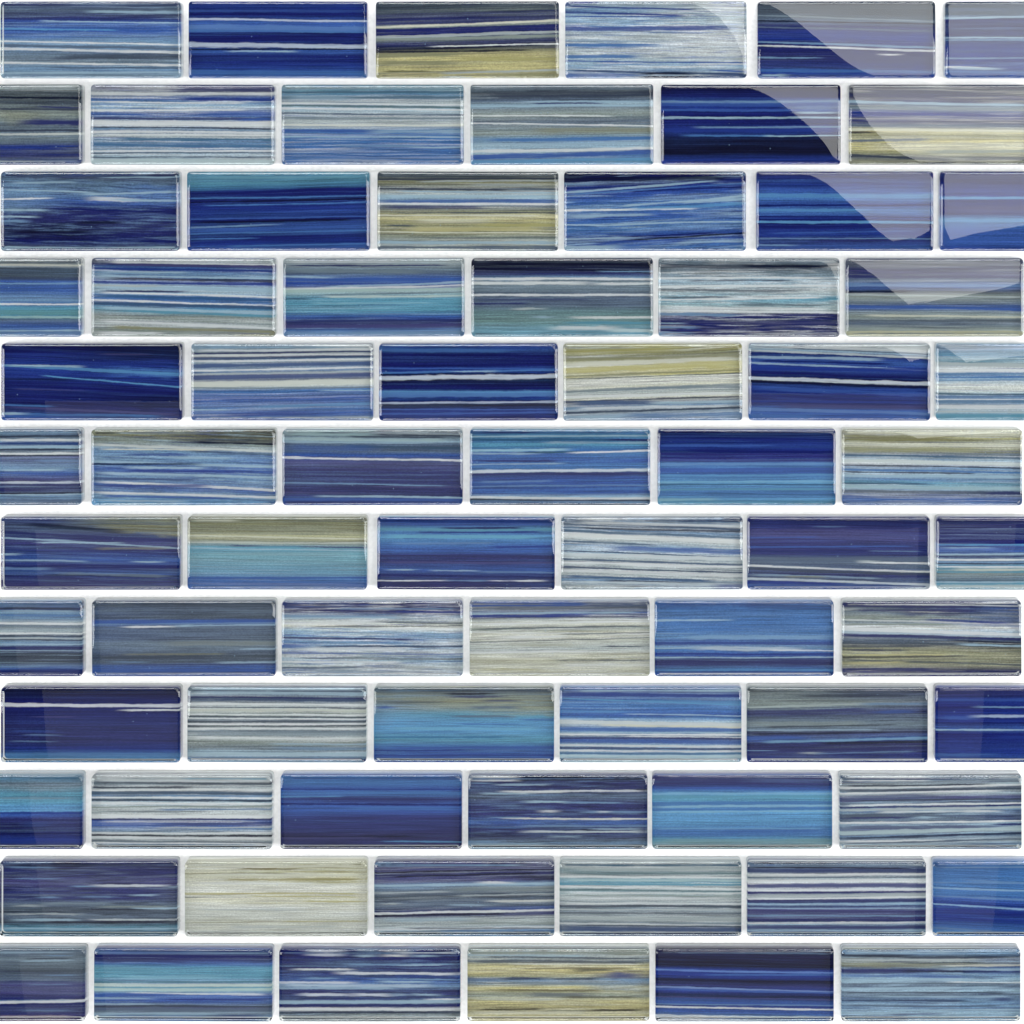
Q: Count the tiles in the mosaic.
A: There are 72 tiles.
